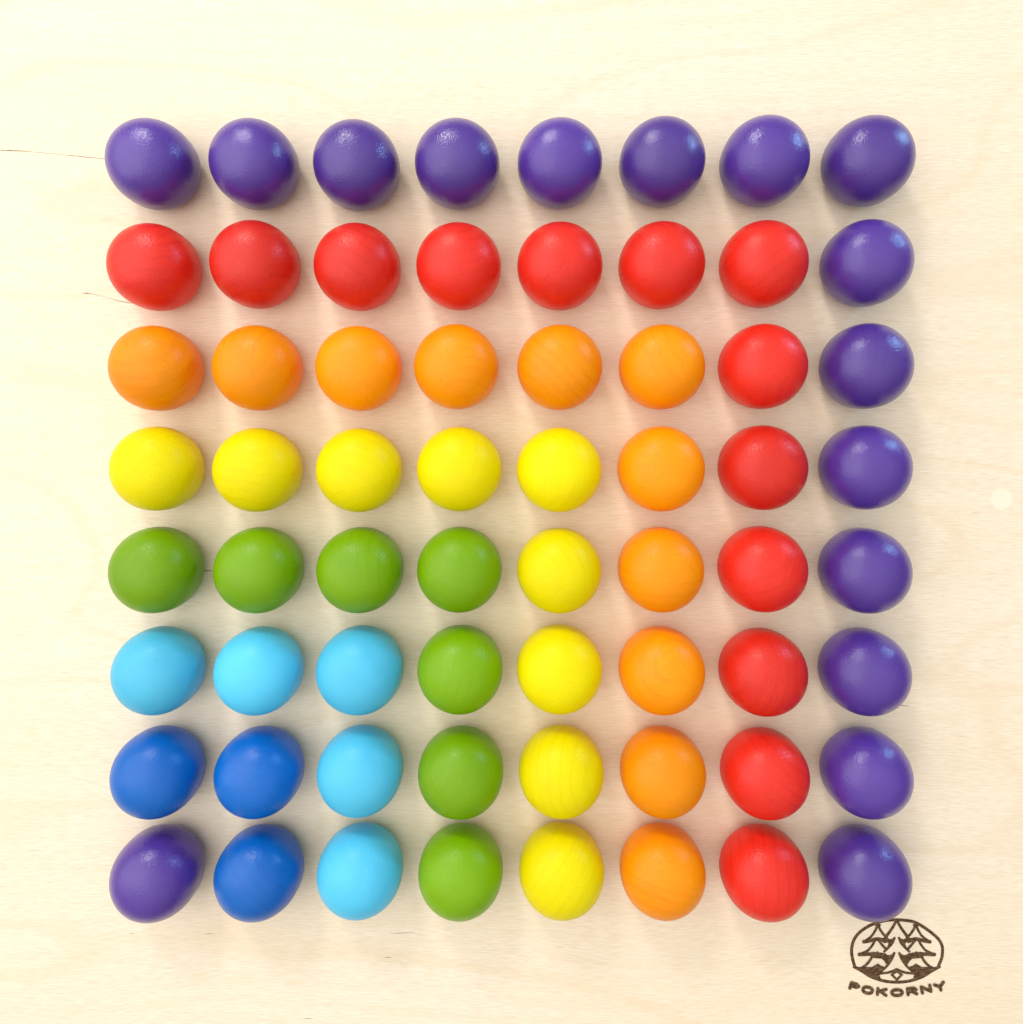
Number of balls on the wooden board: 64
